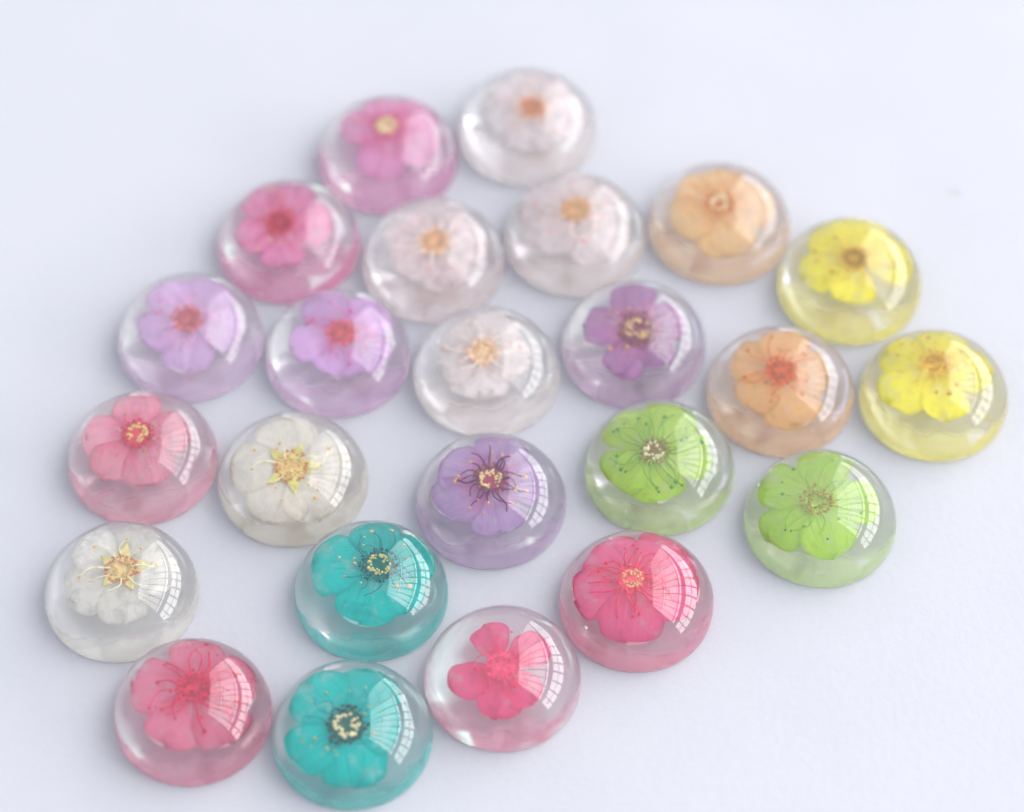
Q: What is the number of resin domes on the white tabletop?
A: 24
